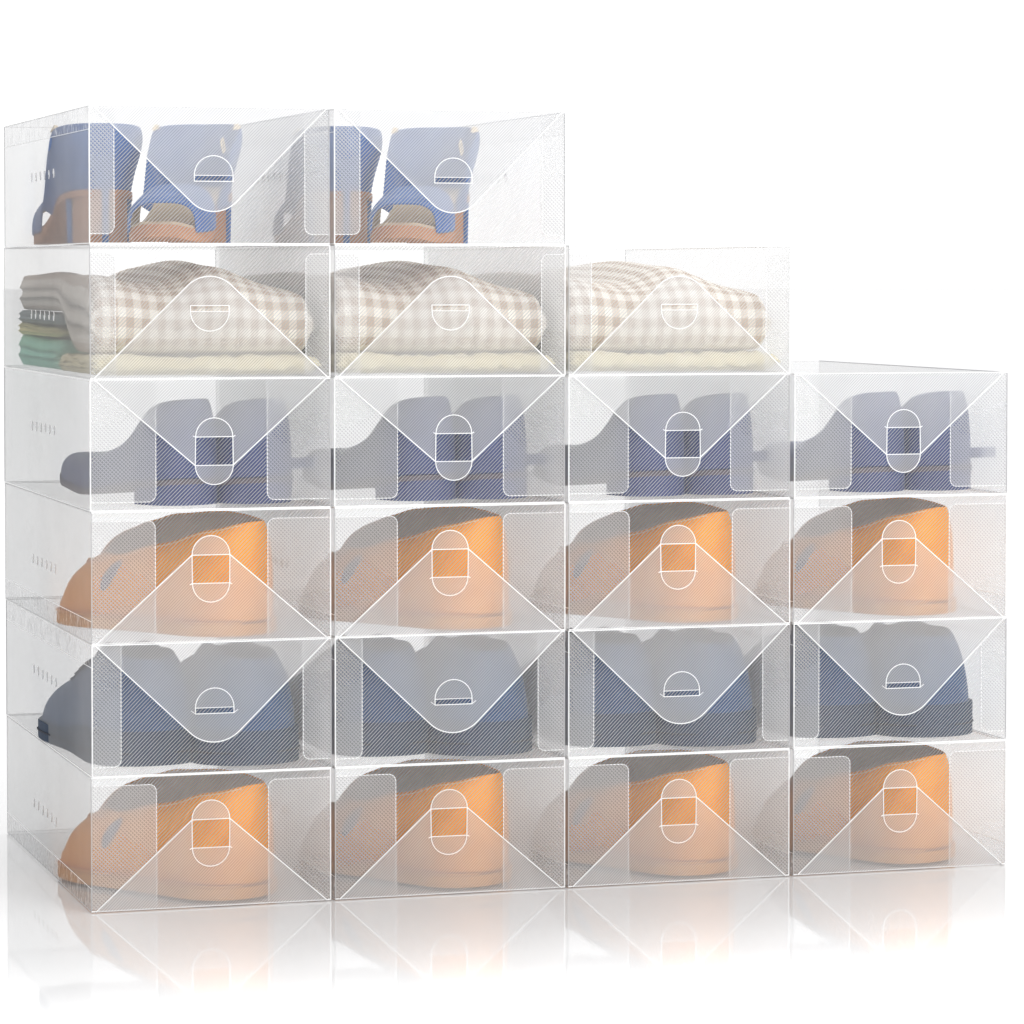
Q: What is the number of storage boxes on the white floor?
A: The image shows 21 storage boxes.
